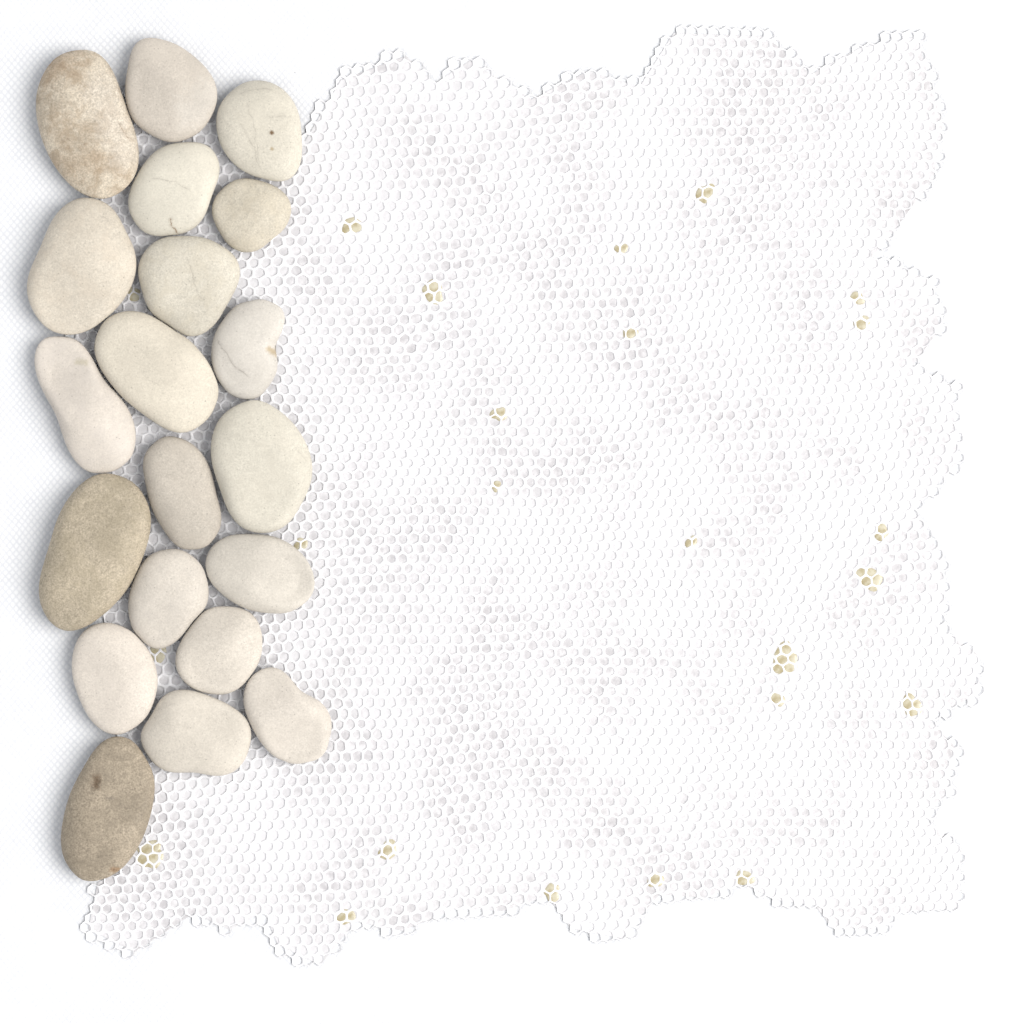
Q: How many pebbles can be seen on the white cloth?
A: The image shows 20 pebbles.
